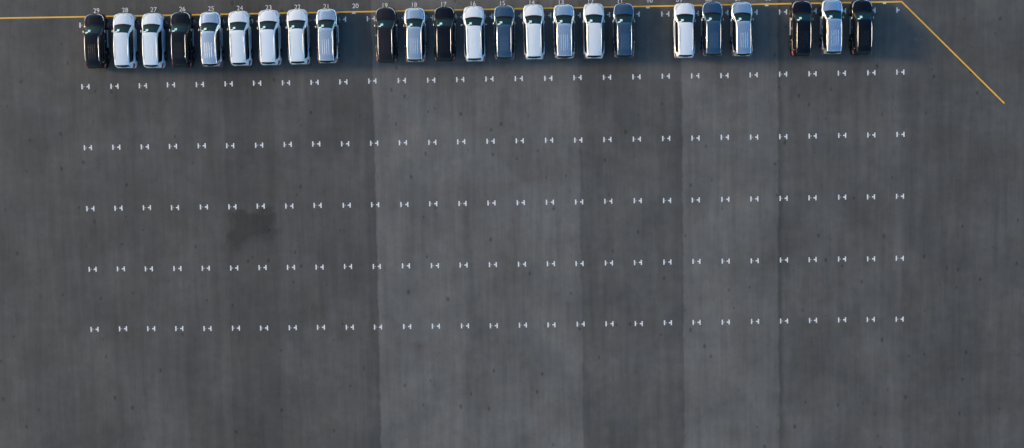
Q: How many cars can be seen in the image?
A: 24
